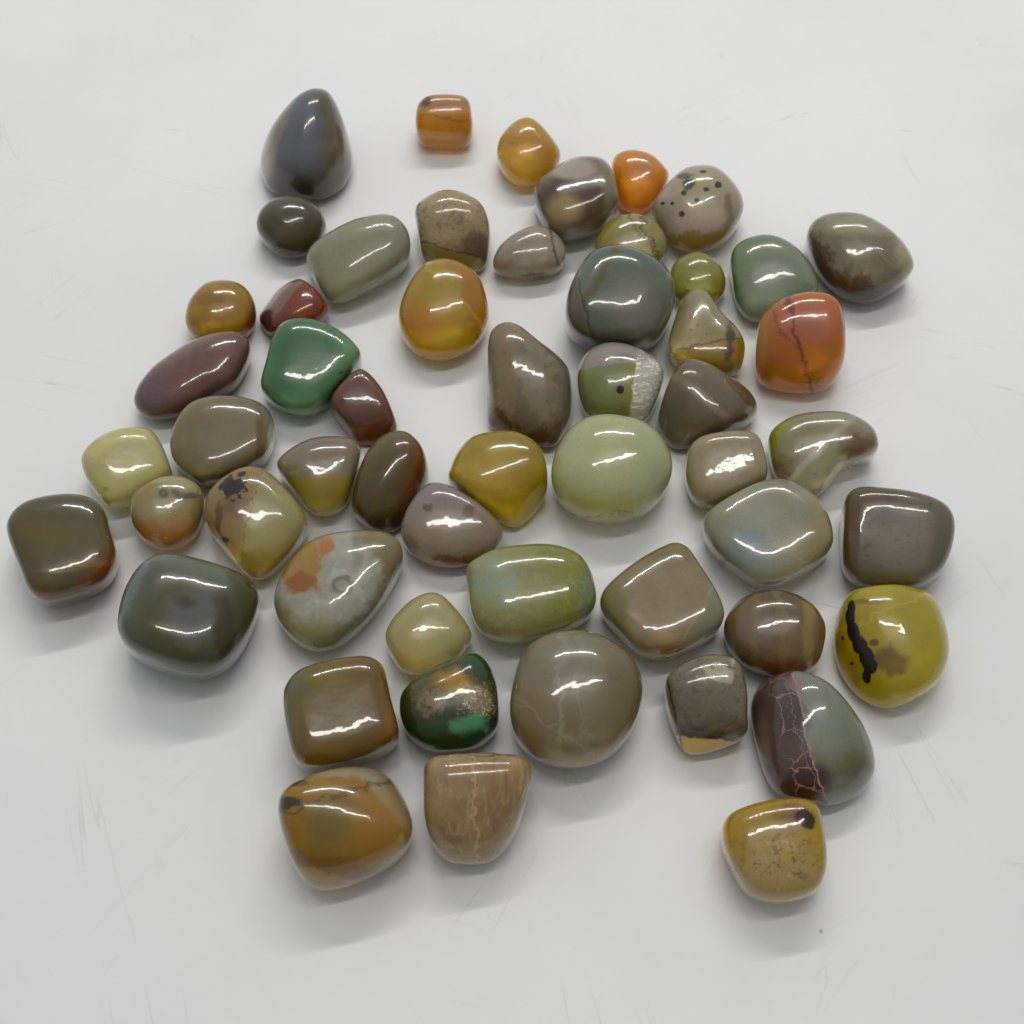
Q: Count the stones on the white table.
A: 55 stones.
